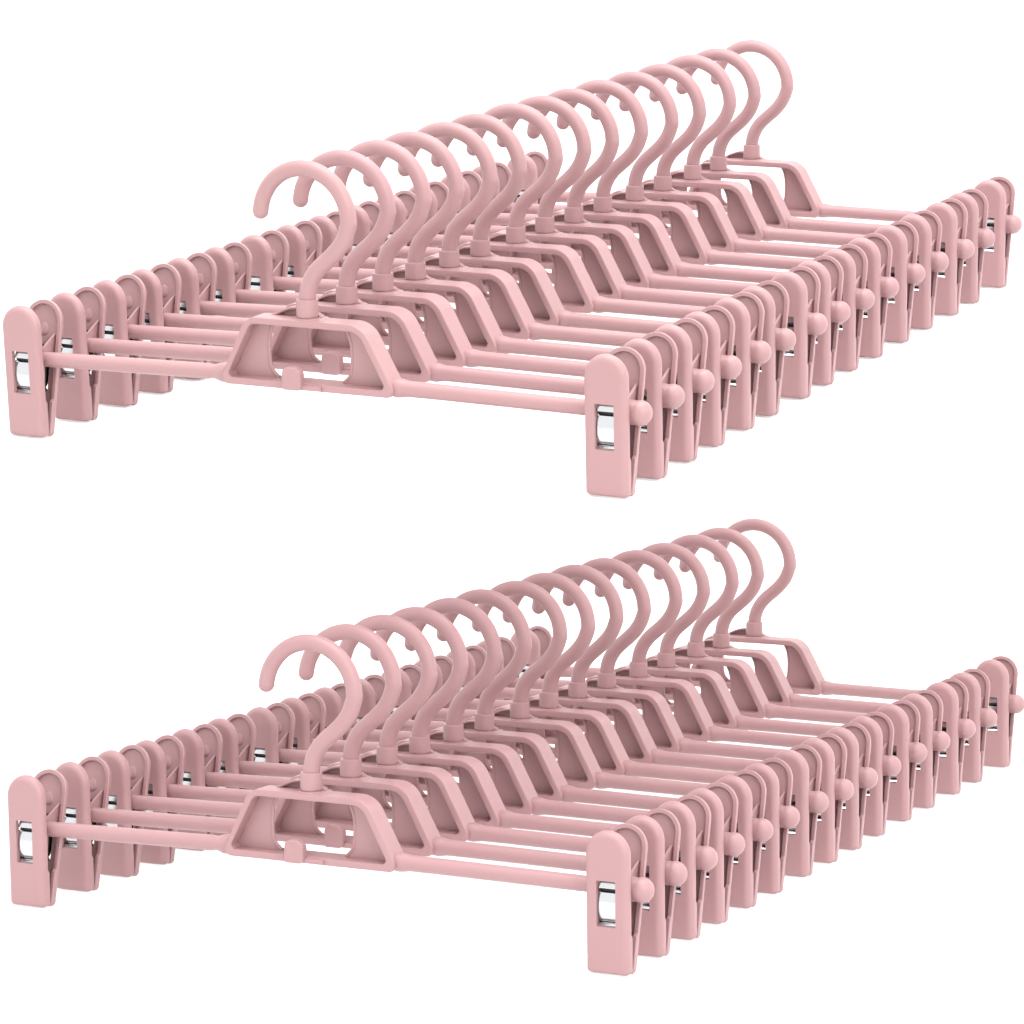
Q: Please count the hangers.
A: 30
